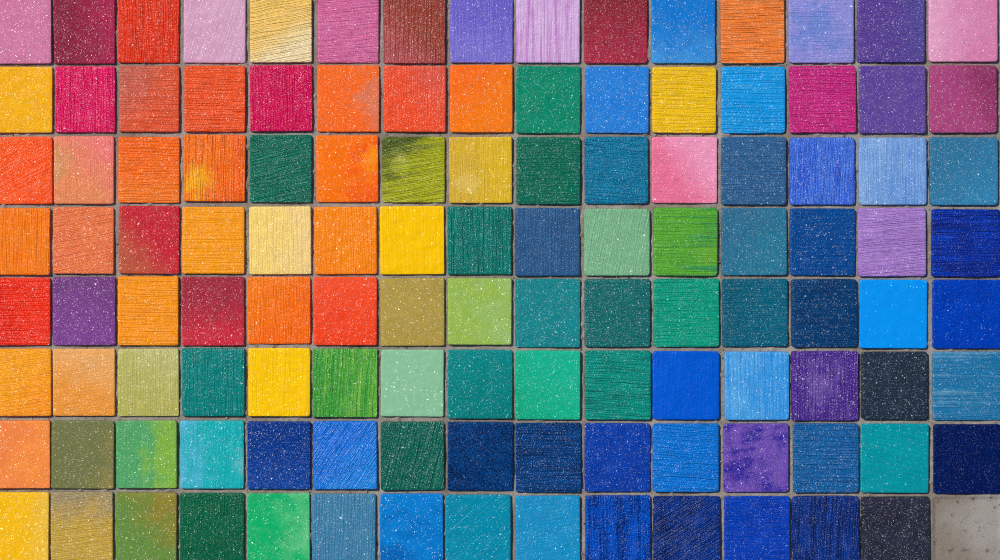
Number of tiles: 119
